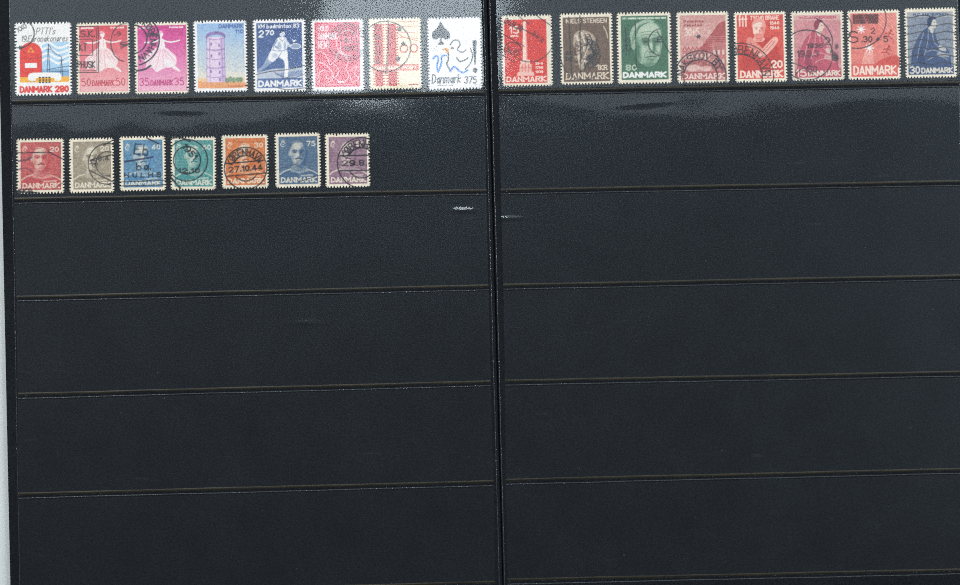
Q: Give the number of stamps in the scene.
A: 23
